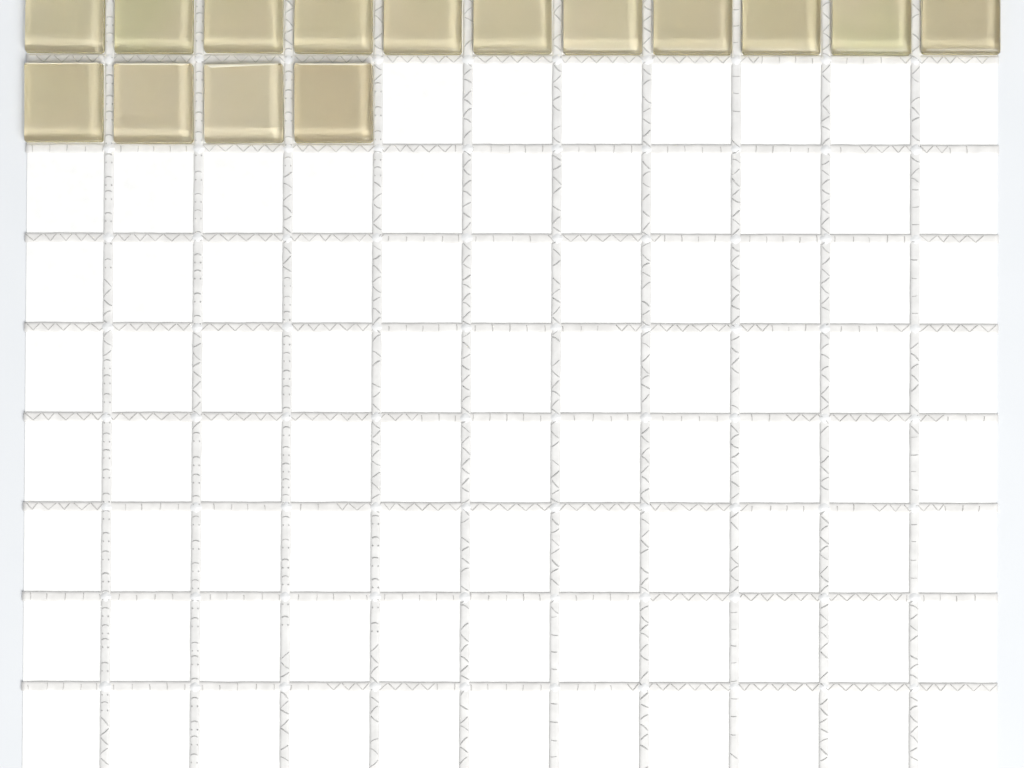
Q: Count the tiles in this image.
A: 15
